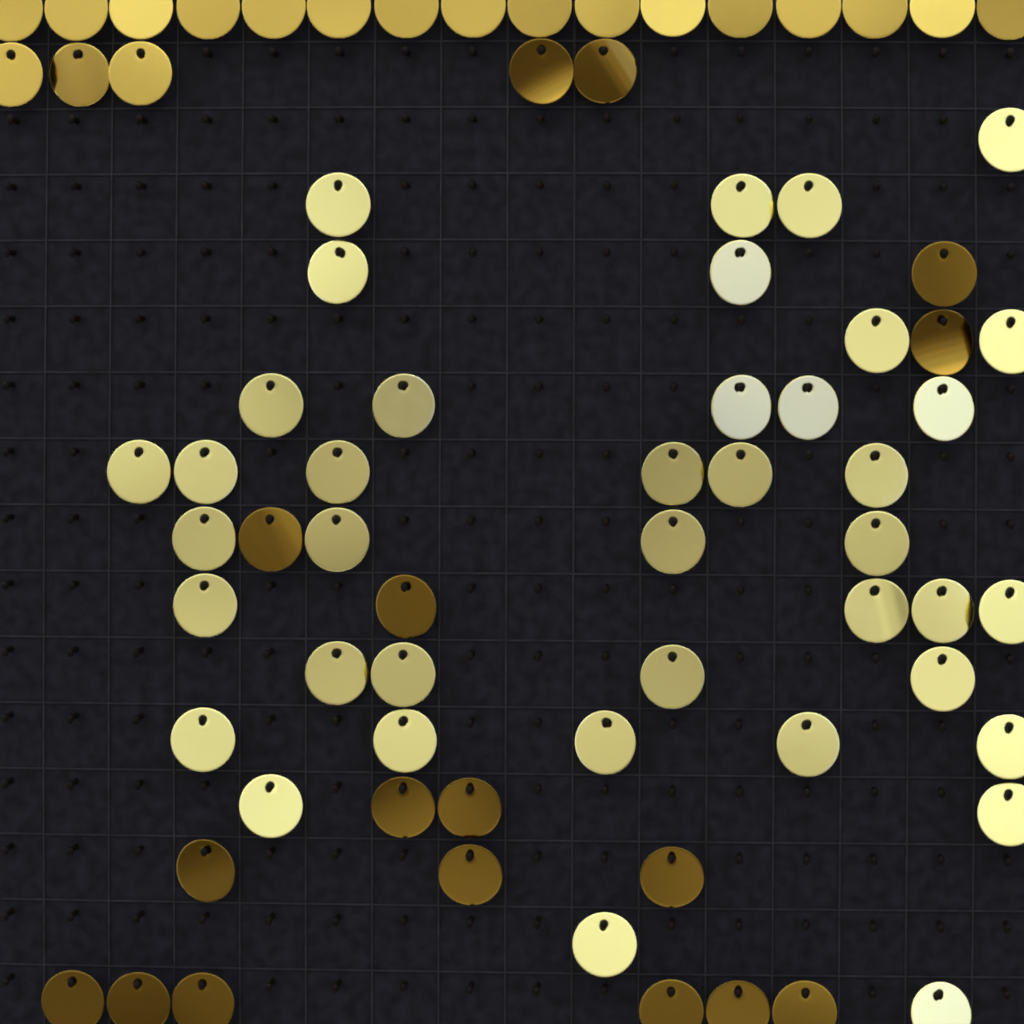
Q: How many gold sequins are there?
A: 19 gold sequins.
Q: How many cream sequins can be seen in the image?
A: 40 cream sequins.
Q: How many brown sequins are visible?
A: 17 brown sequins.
